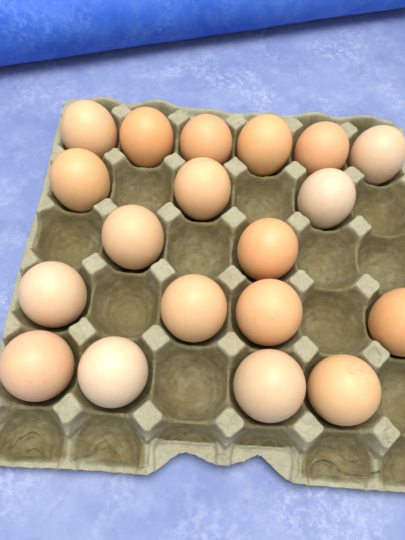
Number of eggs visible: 19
